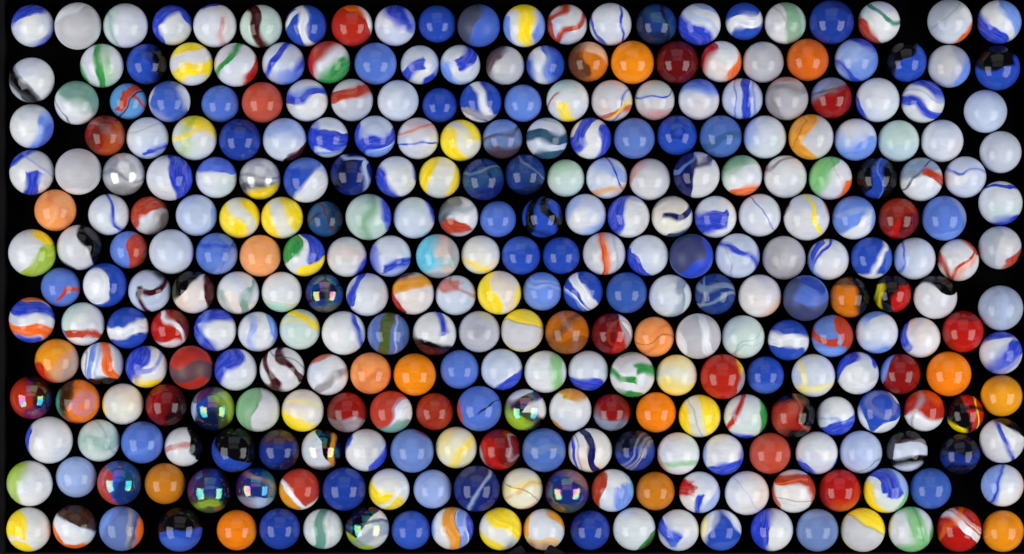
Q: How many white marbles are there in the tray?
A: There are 184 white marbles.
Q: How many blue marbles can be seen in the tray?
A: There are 79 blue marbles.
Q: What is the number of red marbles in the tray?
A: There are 27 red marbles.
